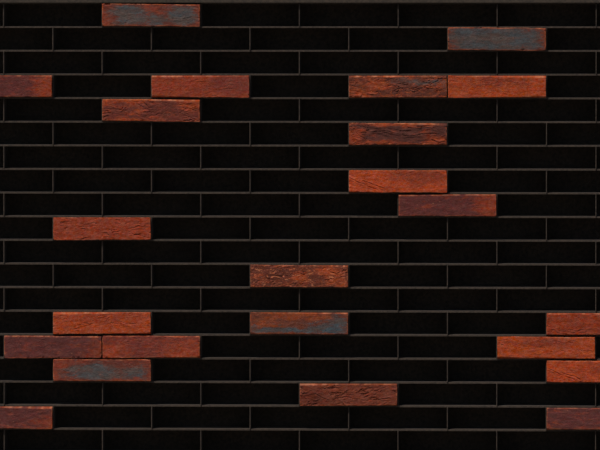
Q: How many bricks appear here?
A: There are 23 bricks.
